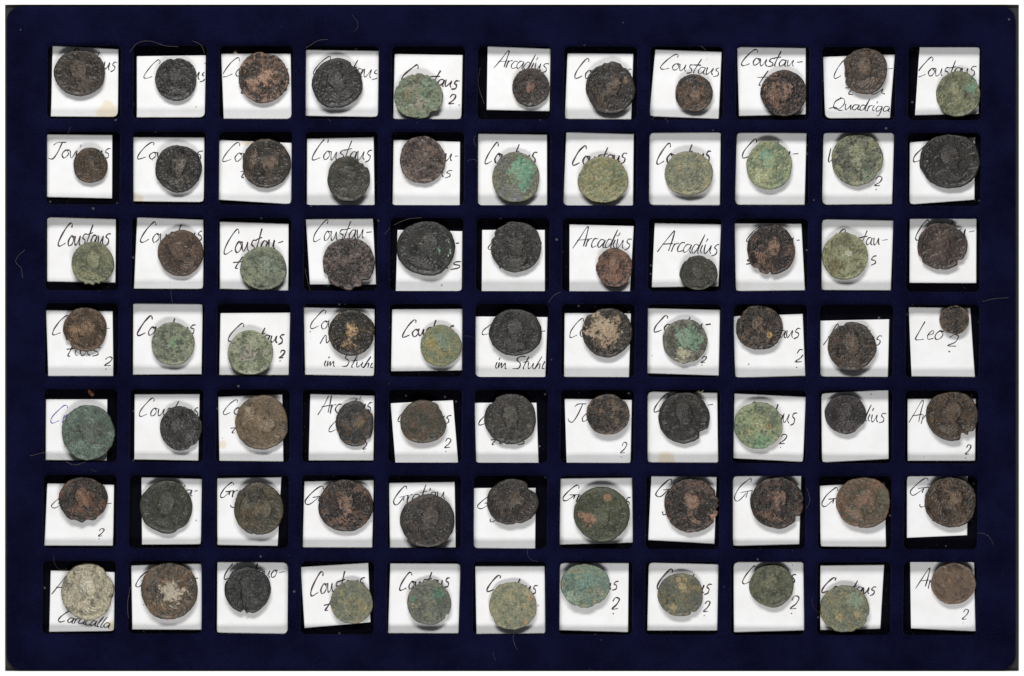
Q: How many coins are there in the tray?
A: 77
